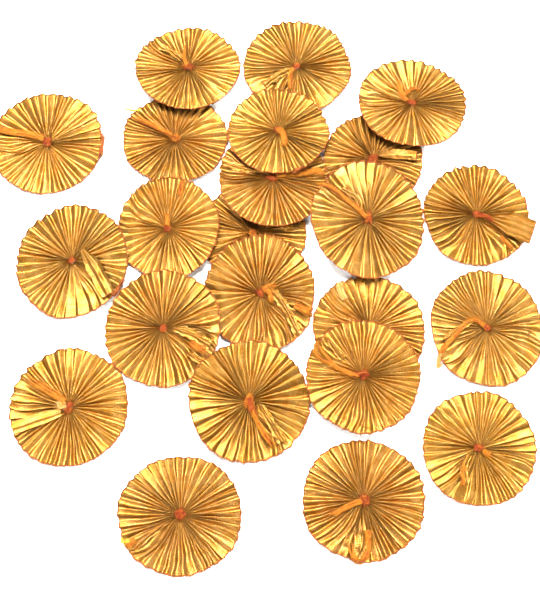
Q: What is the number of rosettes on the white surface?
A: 23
